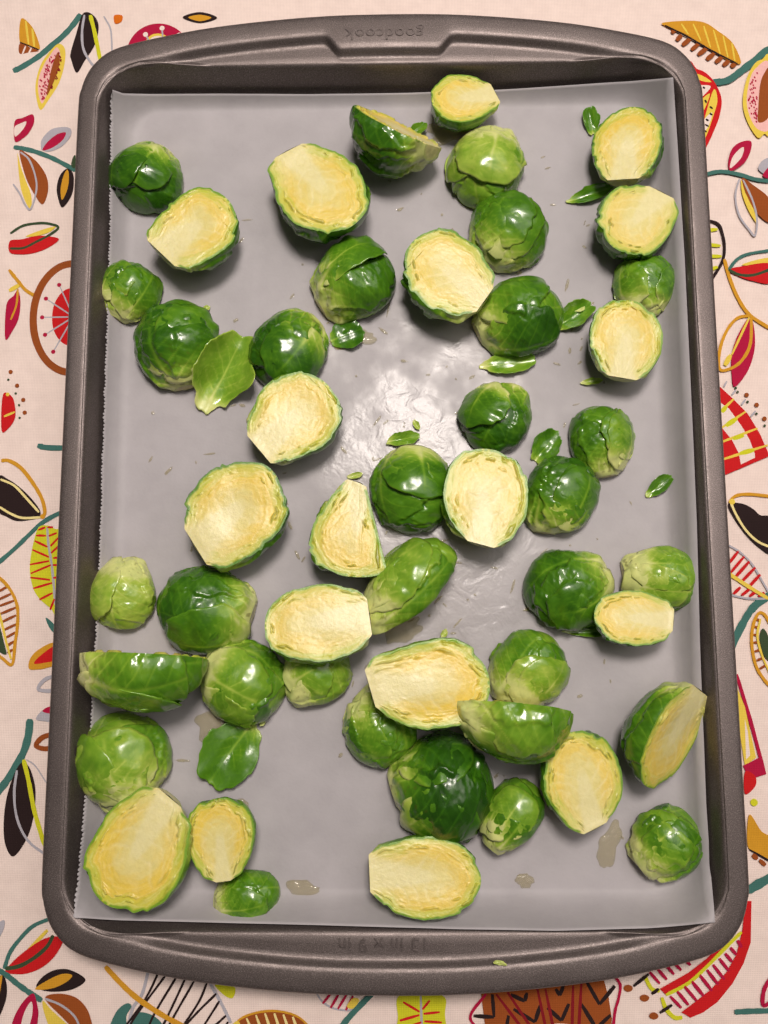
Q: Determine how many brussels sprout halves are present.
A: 49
